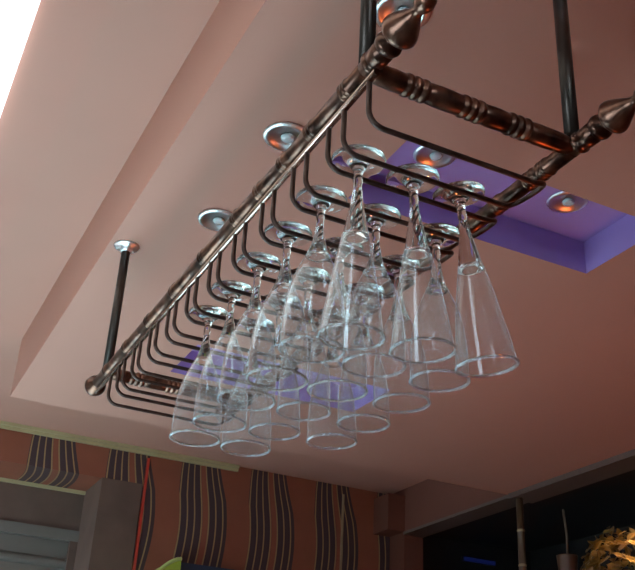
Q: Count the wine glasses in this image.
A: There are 17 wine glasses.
